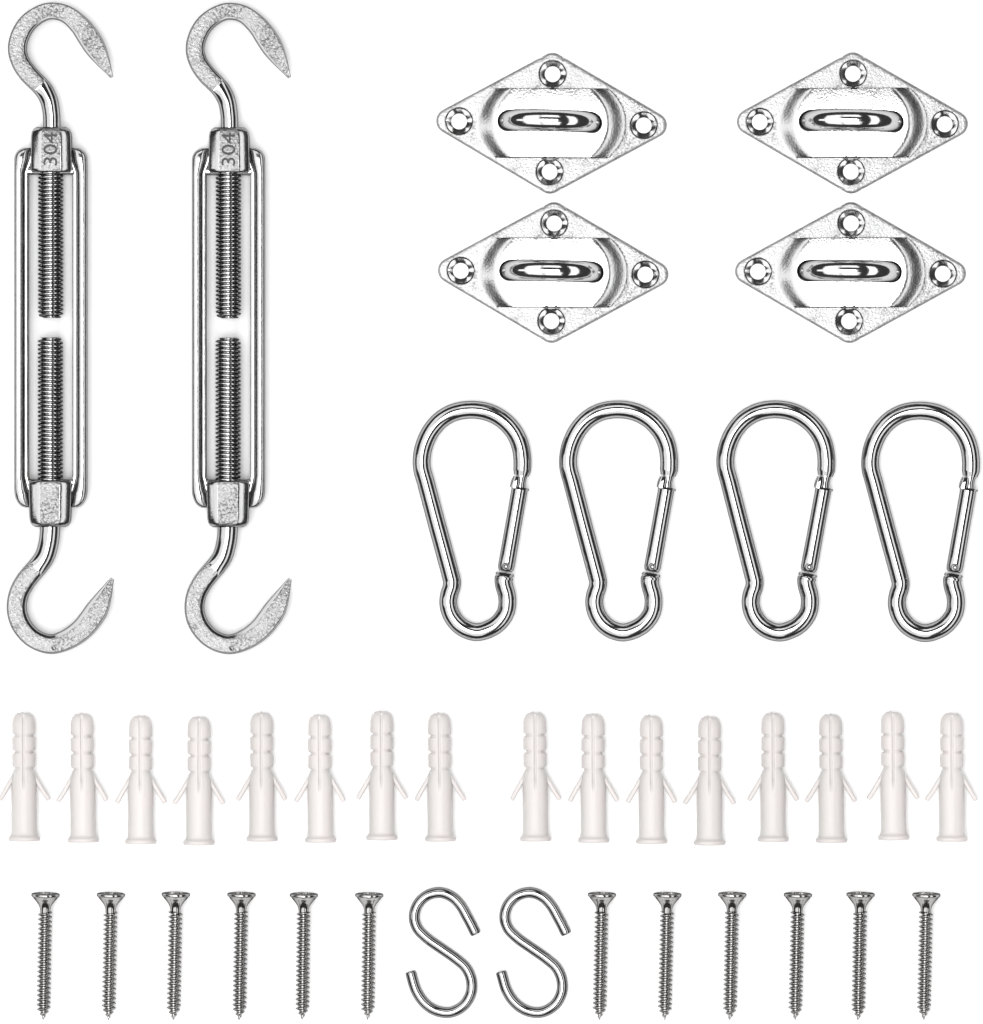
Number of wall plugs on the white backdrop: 16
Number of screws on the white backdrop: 12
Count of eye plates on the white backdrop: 4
